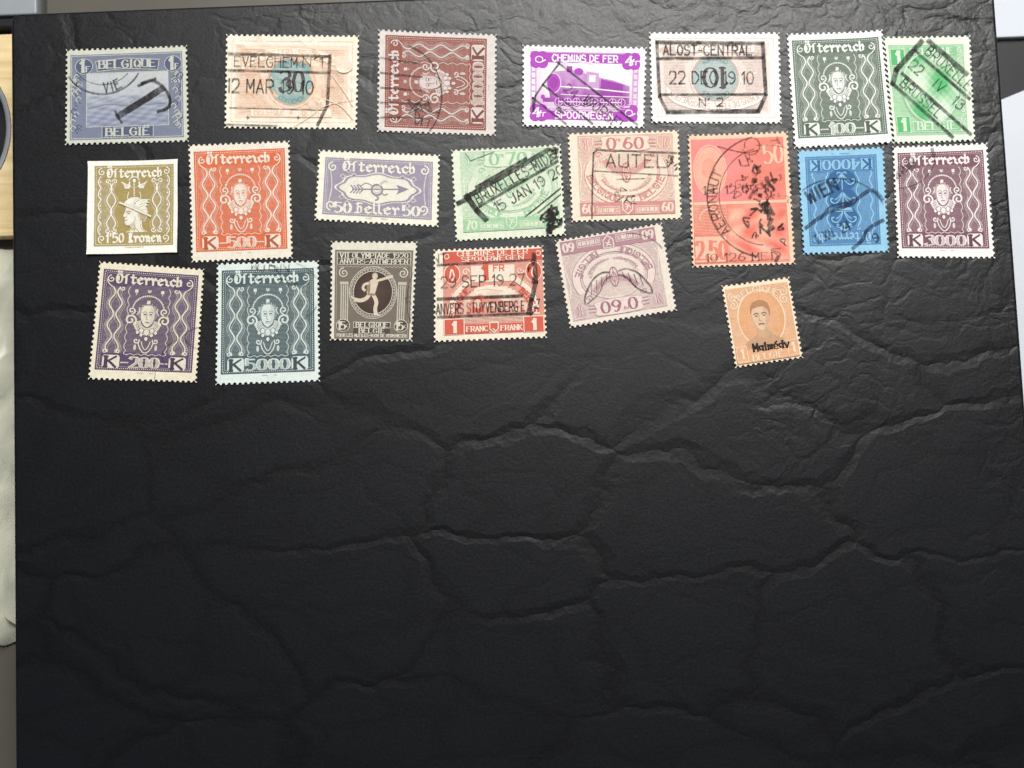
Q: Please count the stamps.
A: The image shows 21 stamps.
